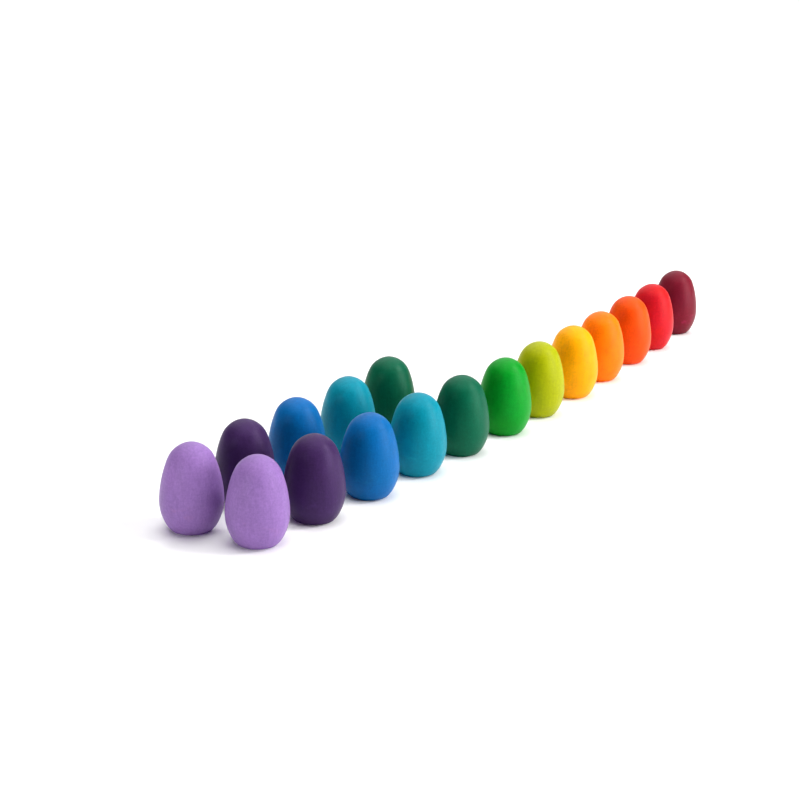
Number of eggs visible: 17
